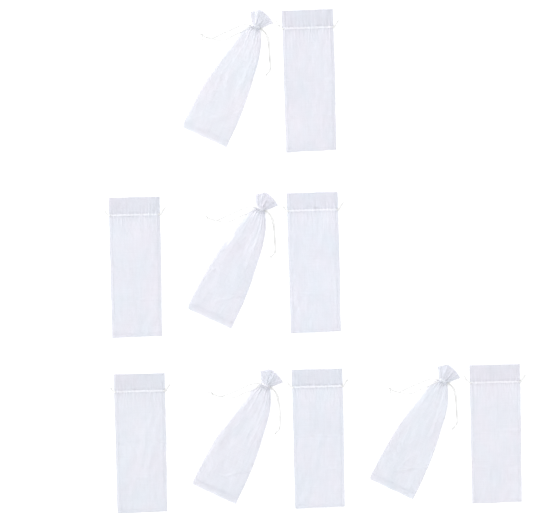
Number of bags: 10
